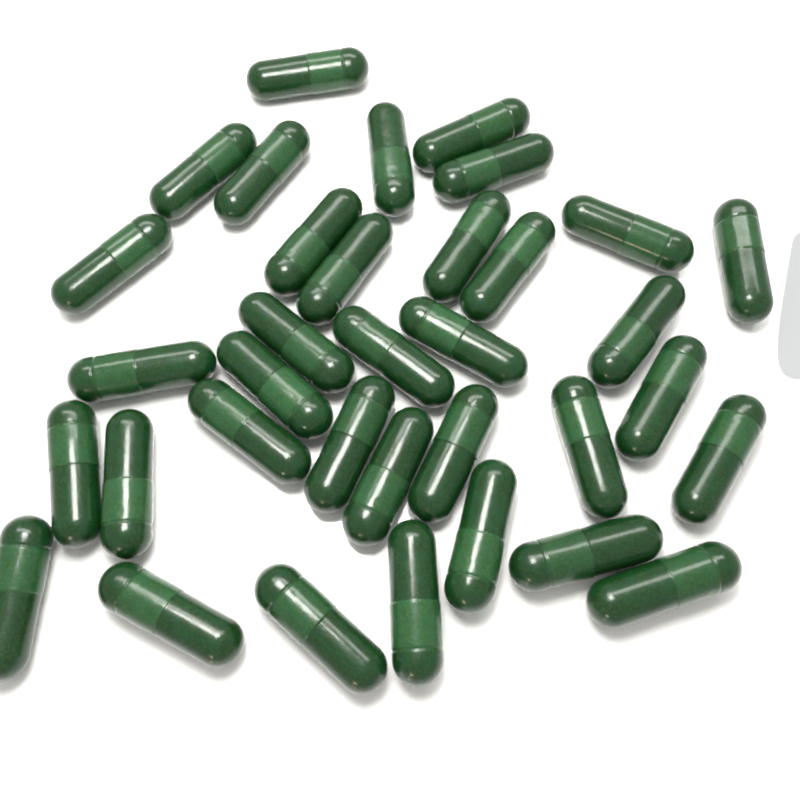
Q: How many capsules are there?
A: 35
